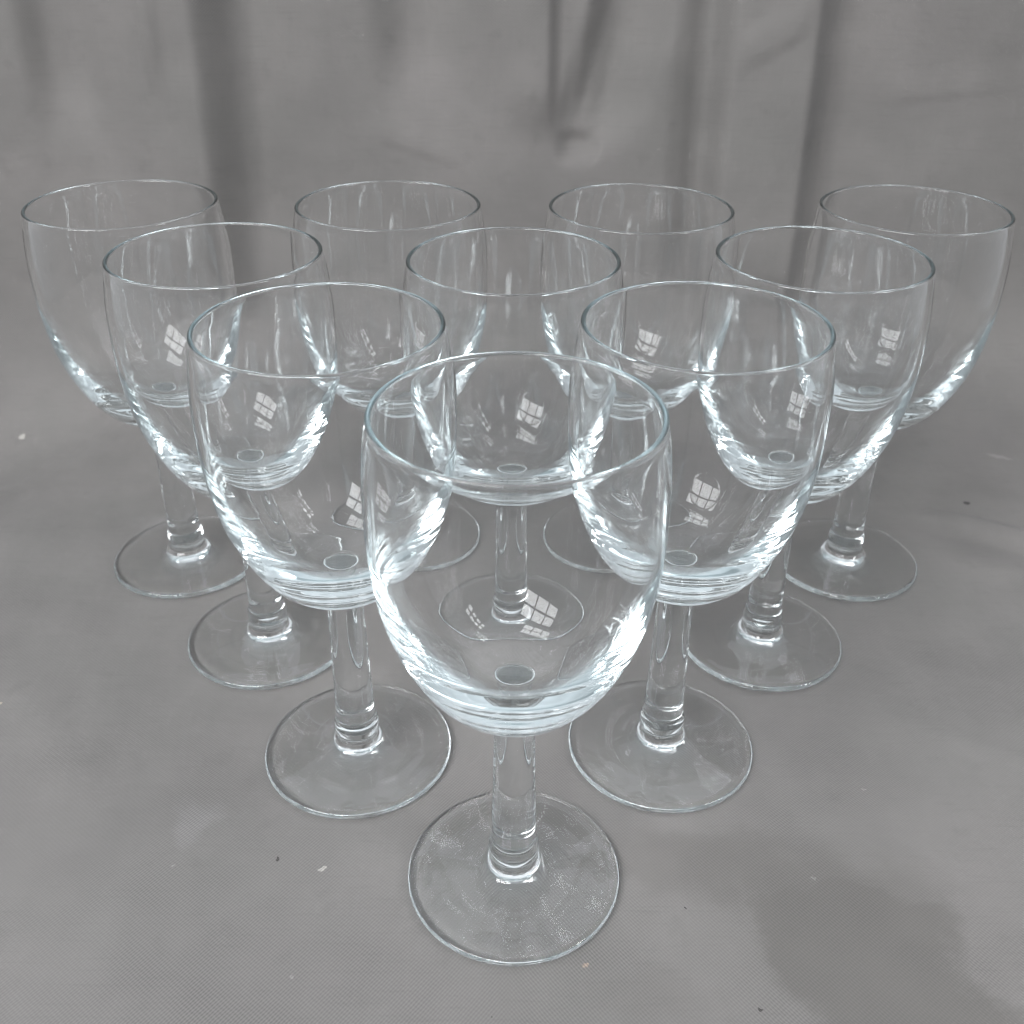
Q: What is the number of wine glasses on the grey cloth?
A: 10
